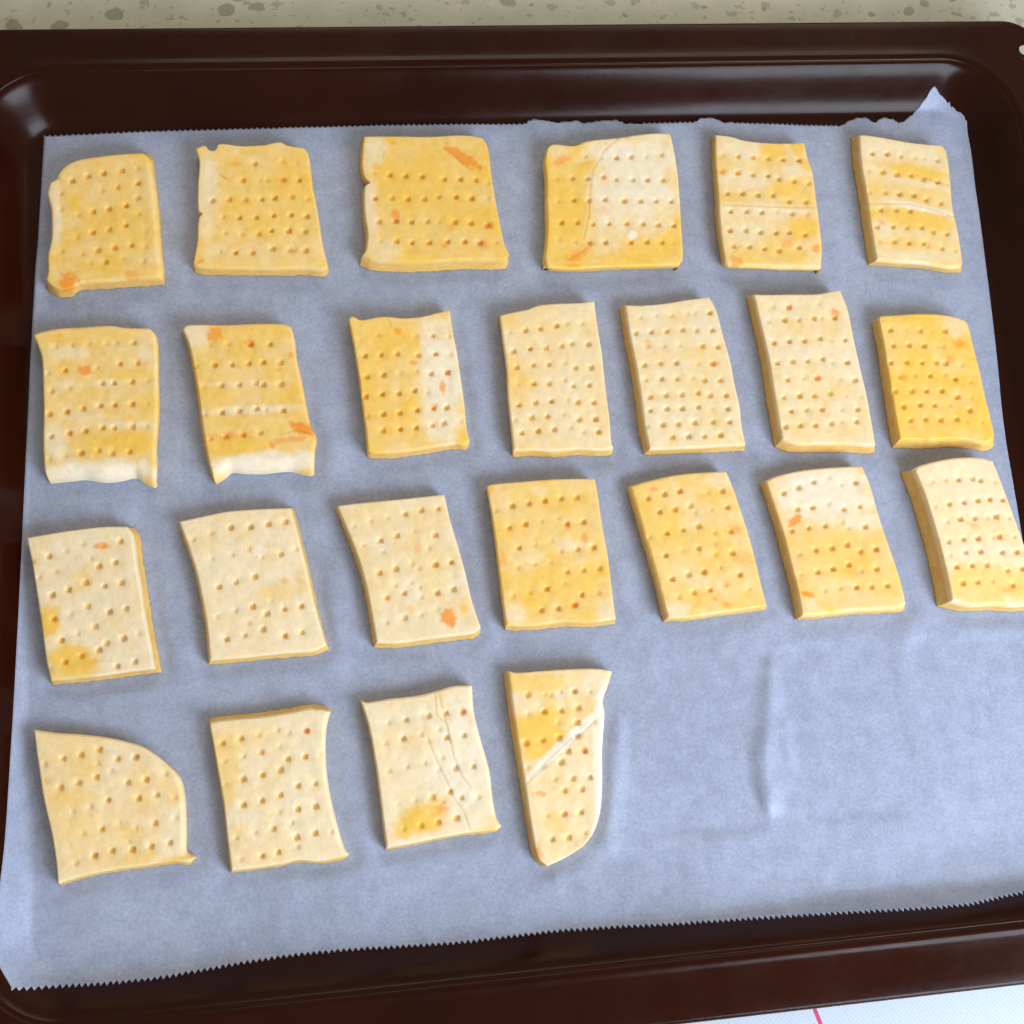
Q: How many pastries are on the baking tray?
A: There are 24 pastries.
